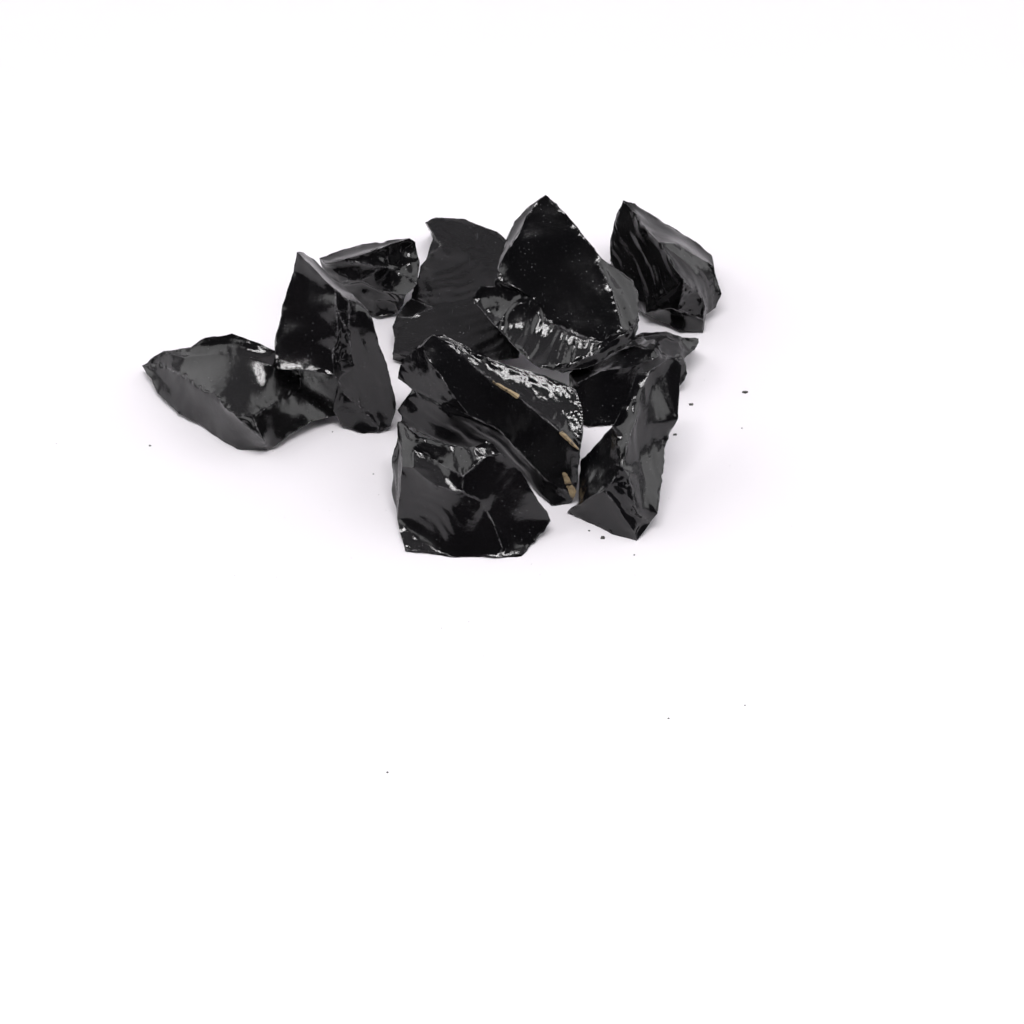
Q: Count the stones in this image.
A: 10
